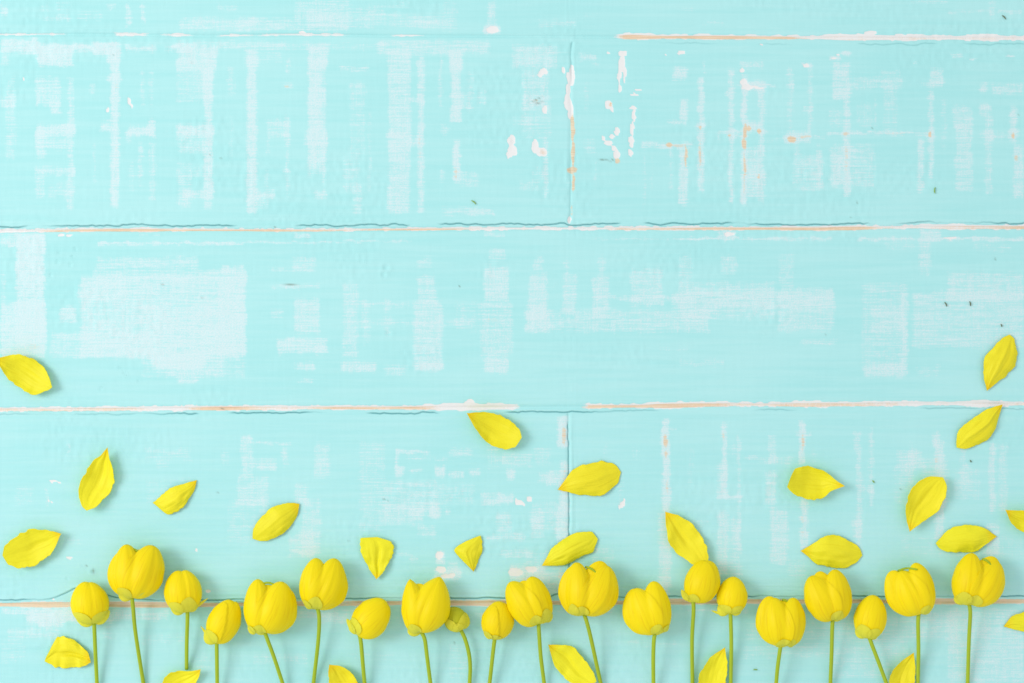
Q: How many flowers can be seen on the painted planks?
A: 20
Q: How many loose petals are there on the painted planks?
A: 25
